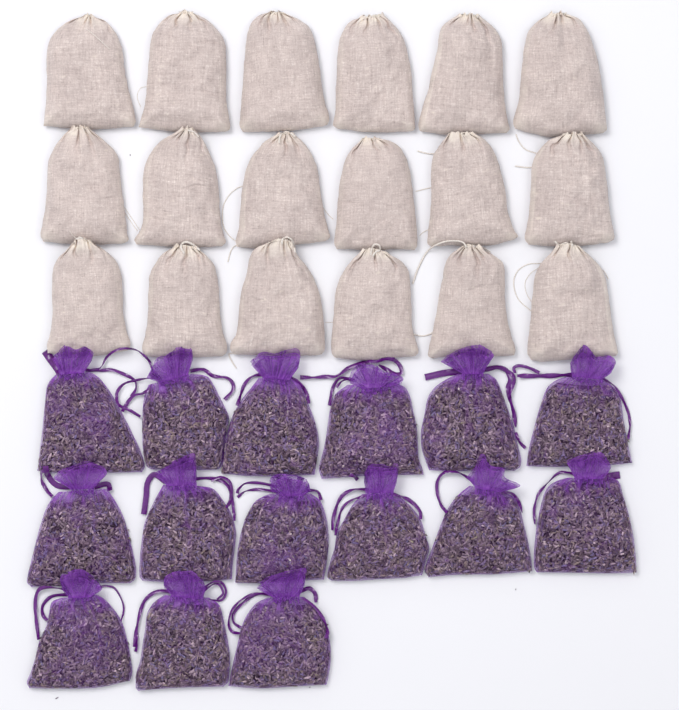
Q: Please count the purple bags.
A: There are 15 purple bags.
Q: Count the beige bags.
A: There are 18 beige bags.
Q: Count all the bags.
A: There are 33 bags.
